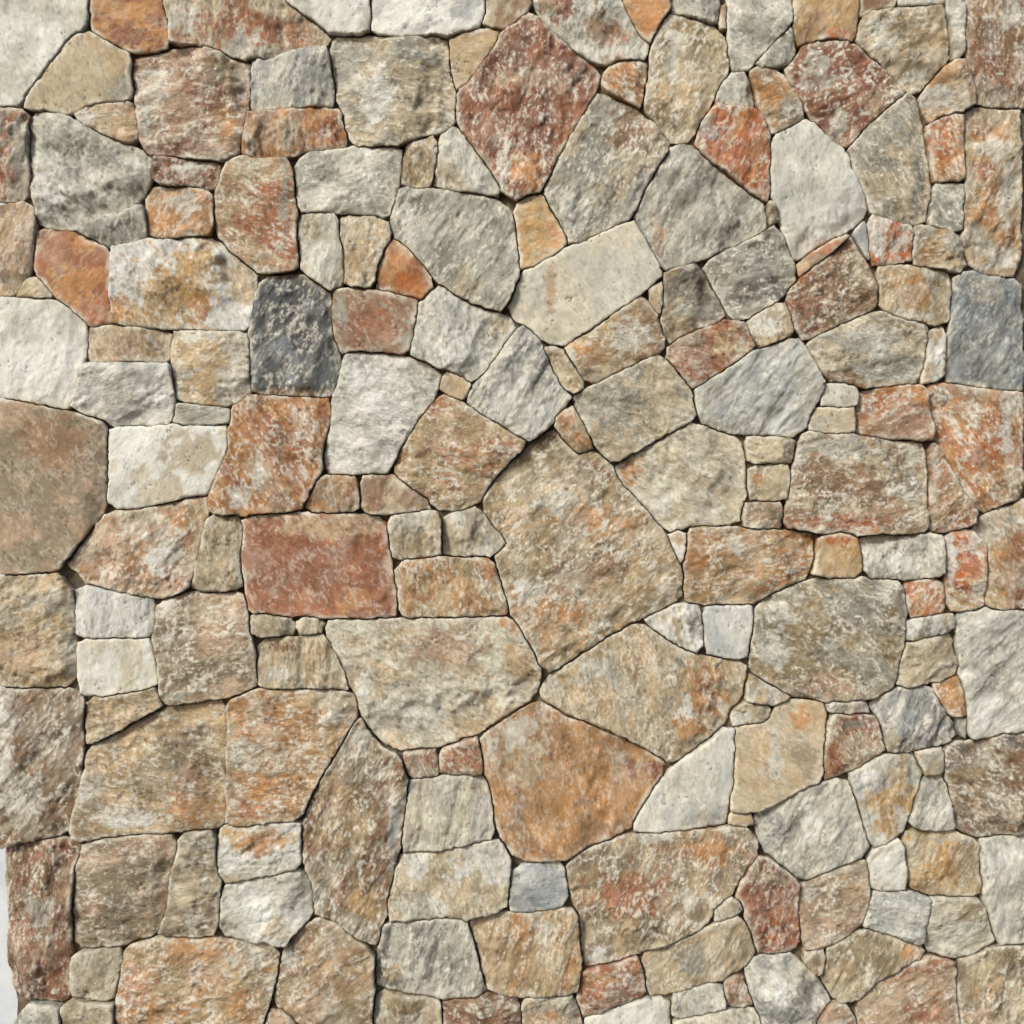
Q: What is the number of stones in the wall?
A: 198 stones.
